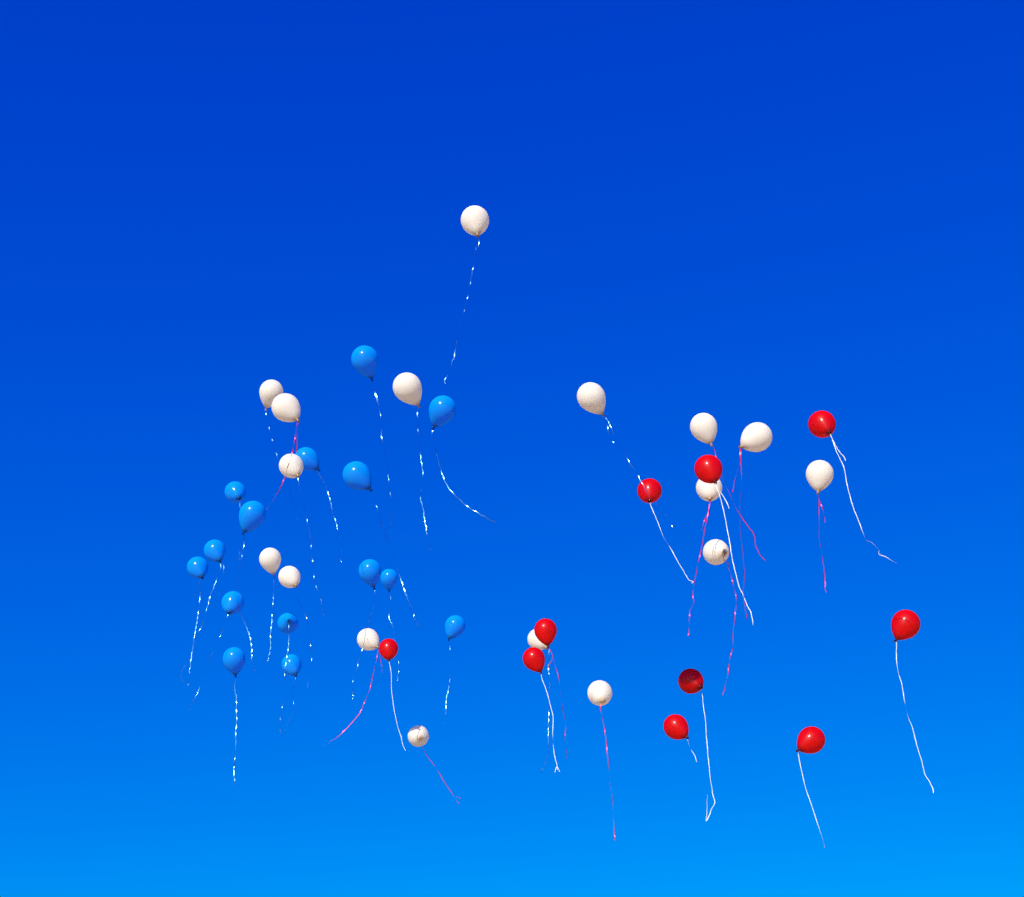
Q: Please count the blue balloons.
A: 15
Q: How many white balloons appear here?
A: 17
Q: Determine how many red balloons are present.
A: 10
